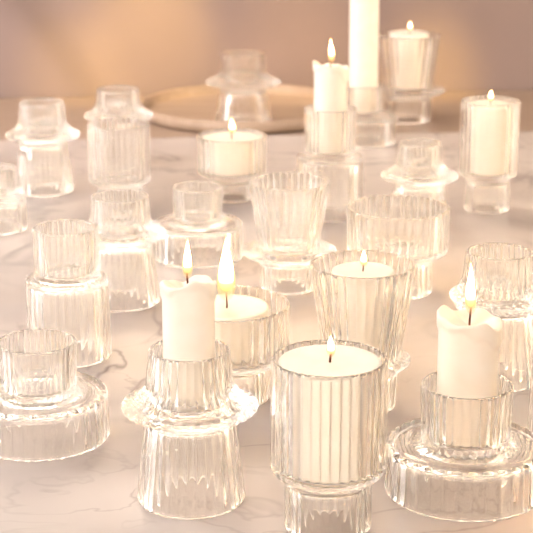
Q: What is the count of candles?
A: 10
